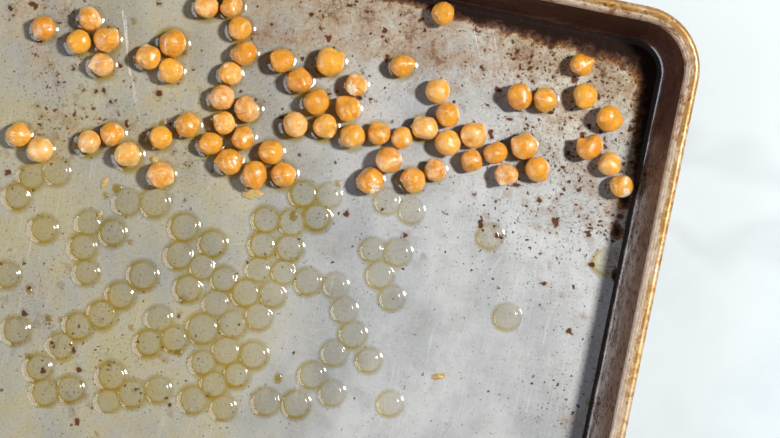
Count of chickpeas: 65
